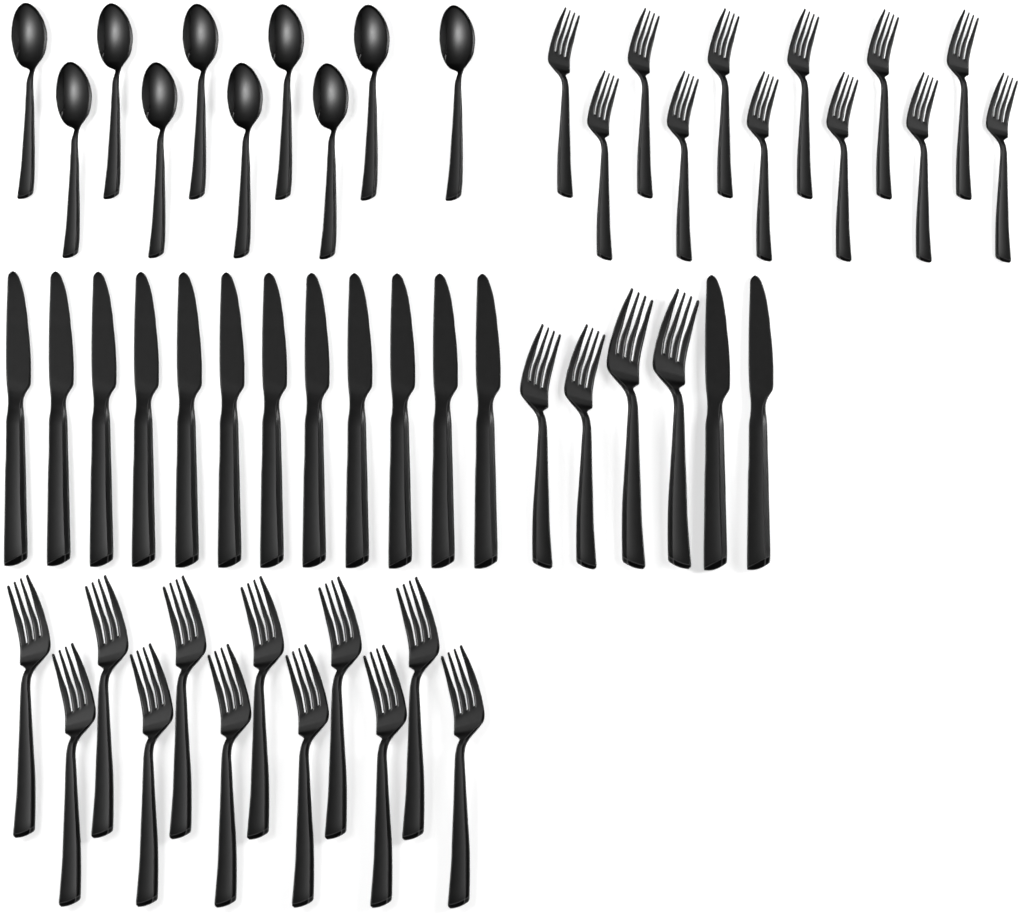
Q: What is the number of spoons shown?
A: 10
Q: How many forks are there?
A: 28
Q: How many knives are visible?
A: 14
